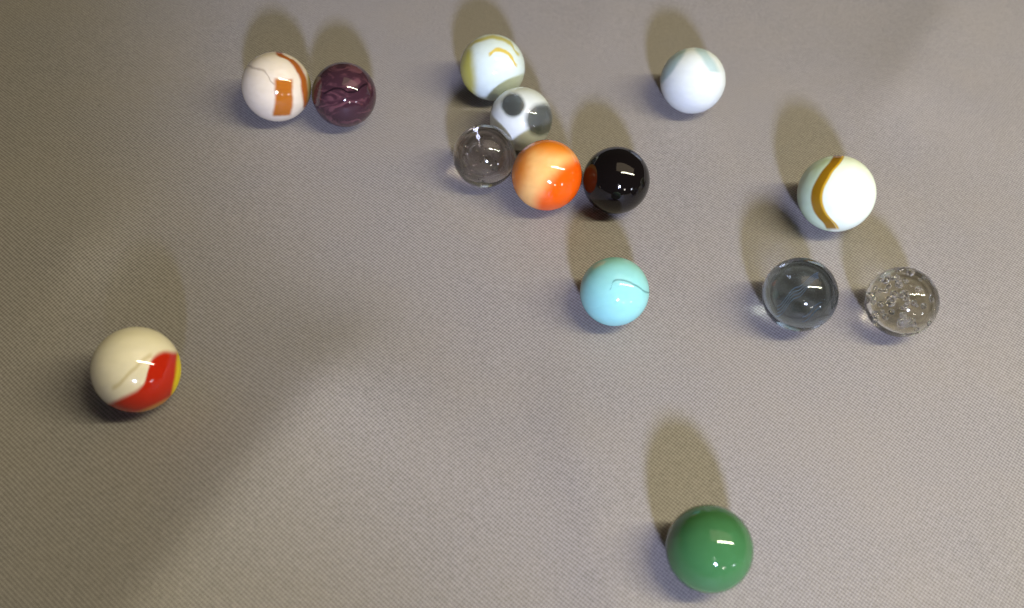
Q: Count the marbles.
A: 14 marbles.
